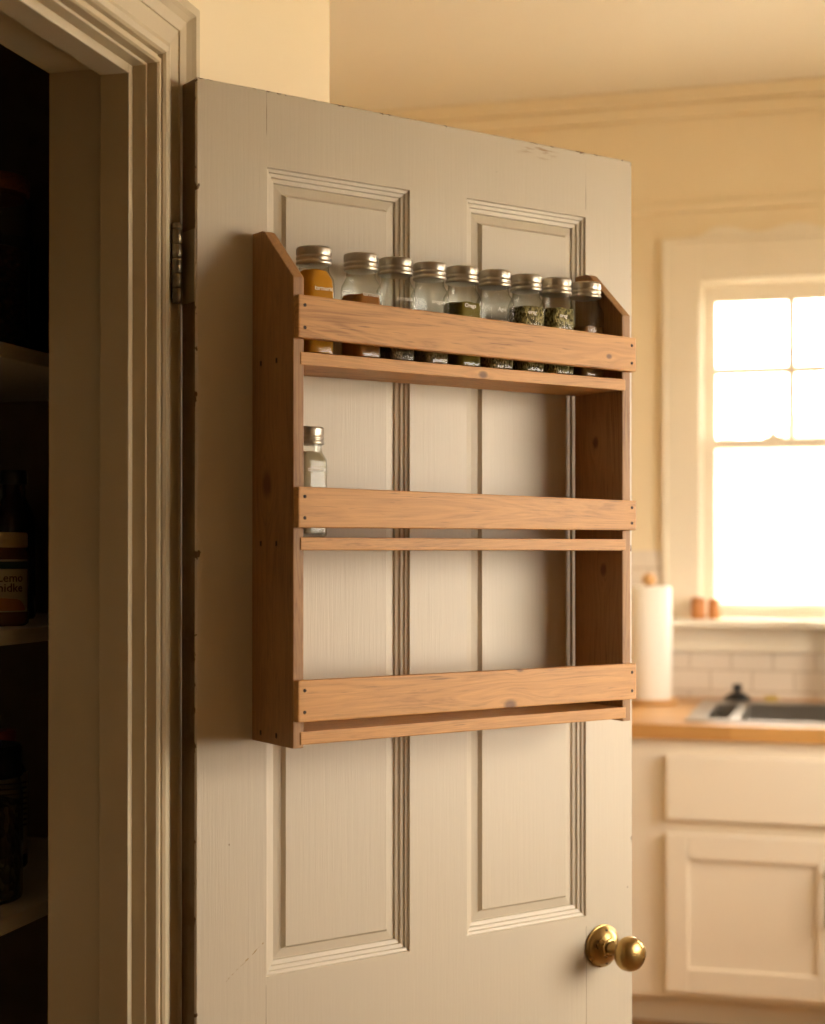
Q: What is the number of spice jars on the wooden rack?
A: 10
